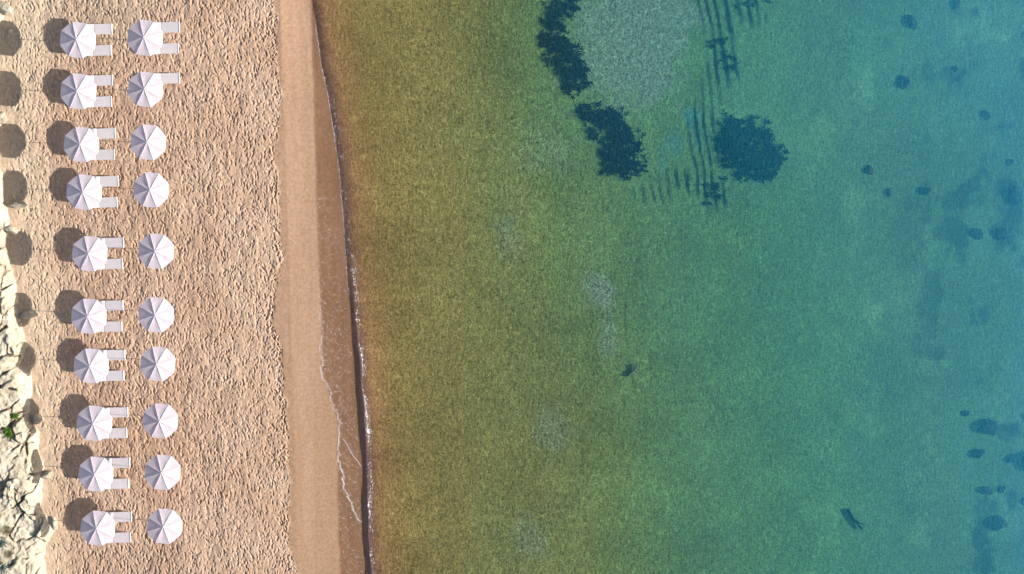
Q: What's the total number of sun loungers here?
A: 23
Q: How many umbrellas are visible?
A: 20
